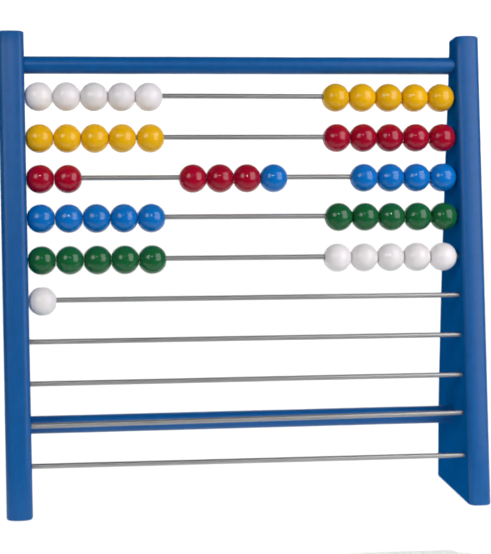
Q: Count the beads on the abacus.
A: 51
